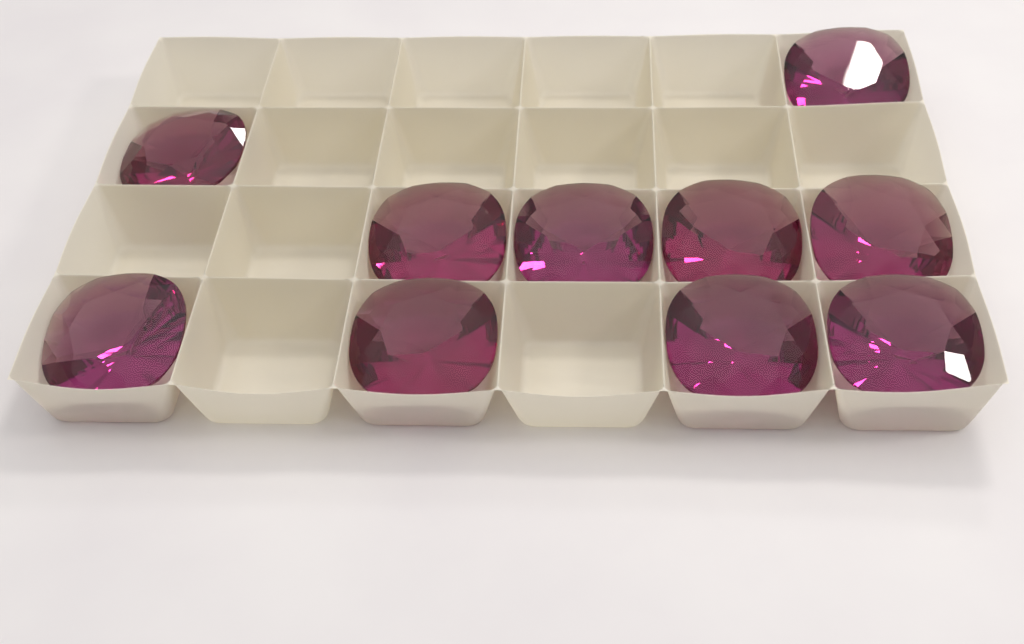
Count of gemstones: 10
